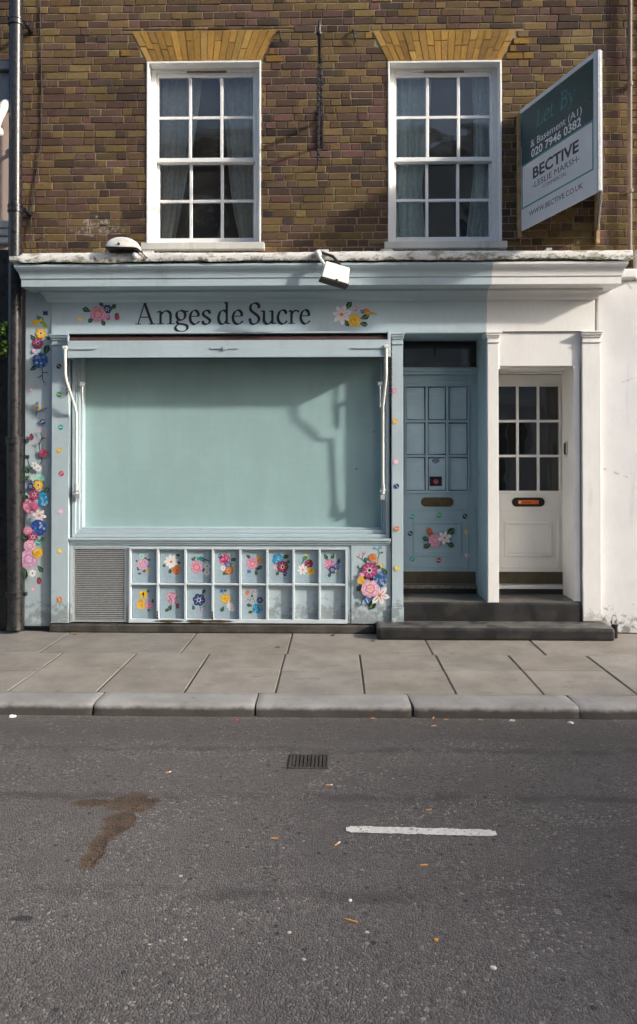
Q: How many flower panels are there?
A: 13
